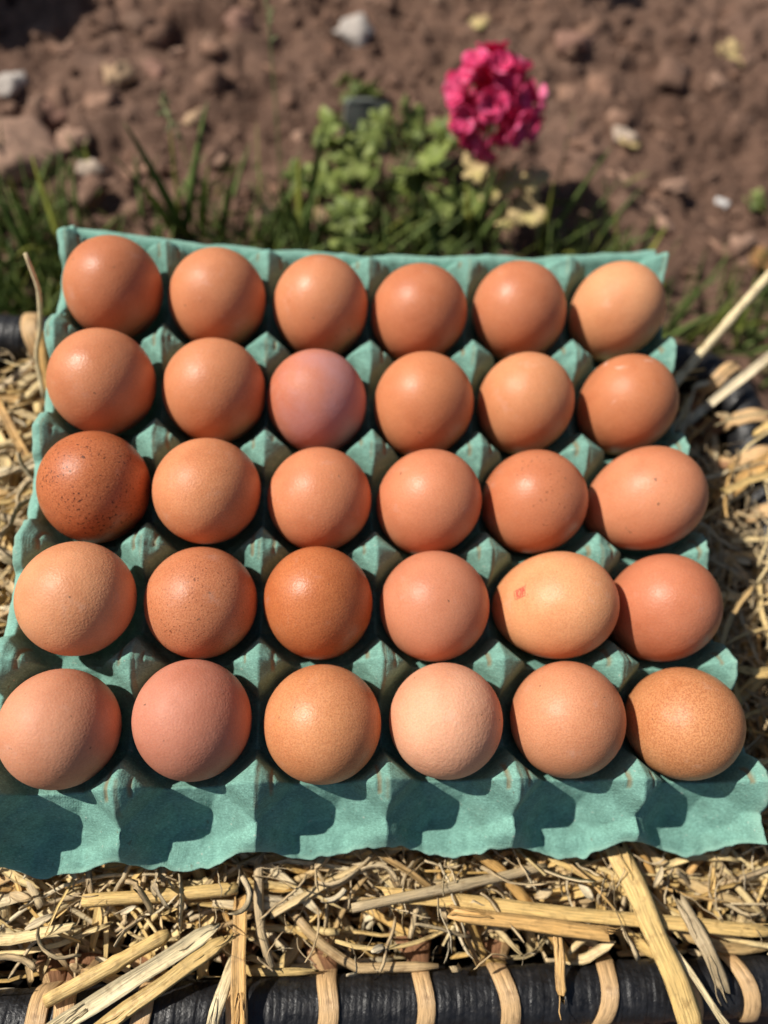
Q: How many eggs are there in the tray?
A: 30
